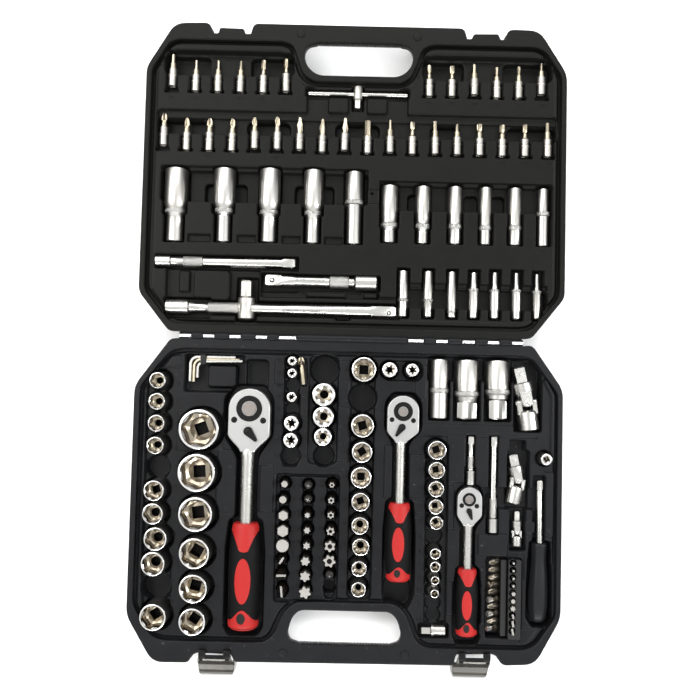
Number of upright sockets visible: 44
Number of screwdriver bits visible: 44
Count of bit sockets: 30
